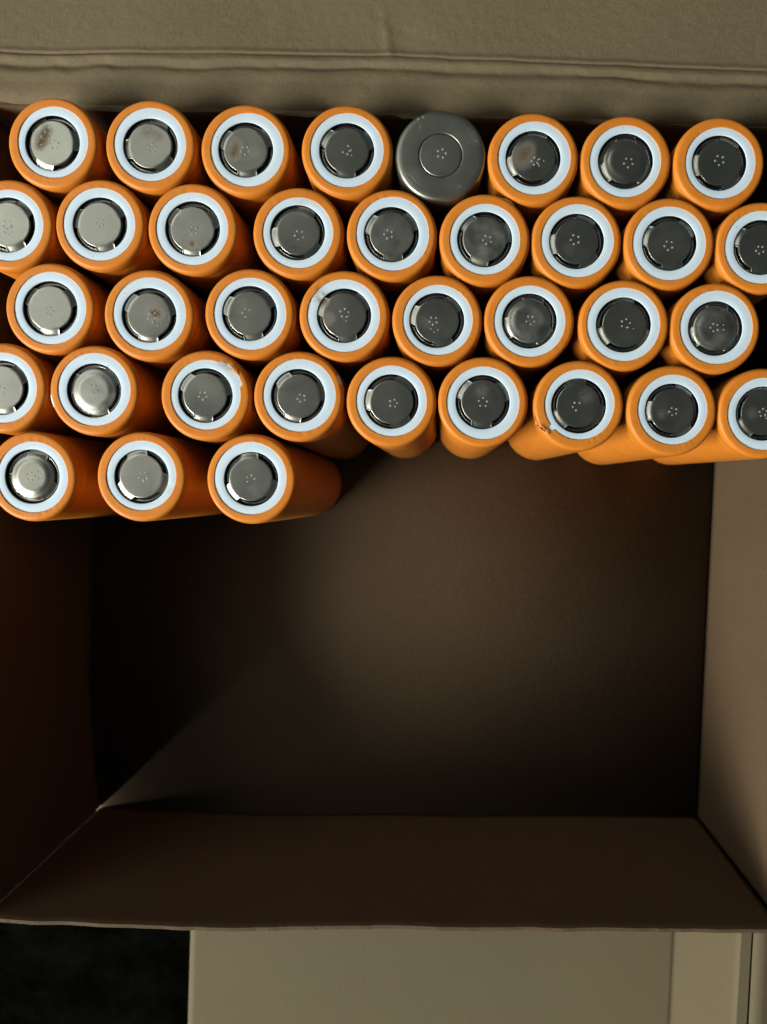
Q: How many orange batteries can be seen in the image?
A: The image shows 36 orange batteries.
